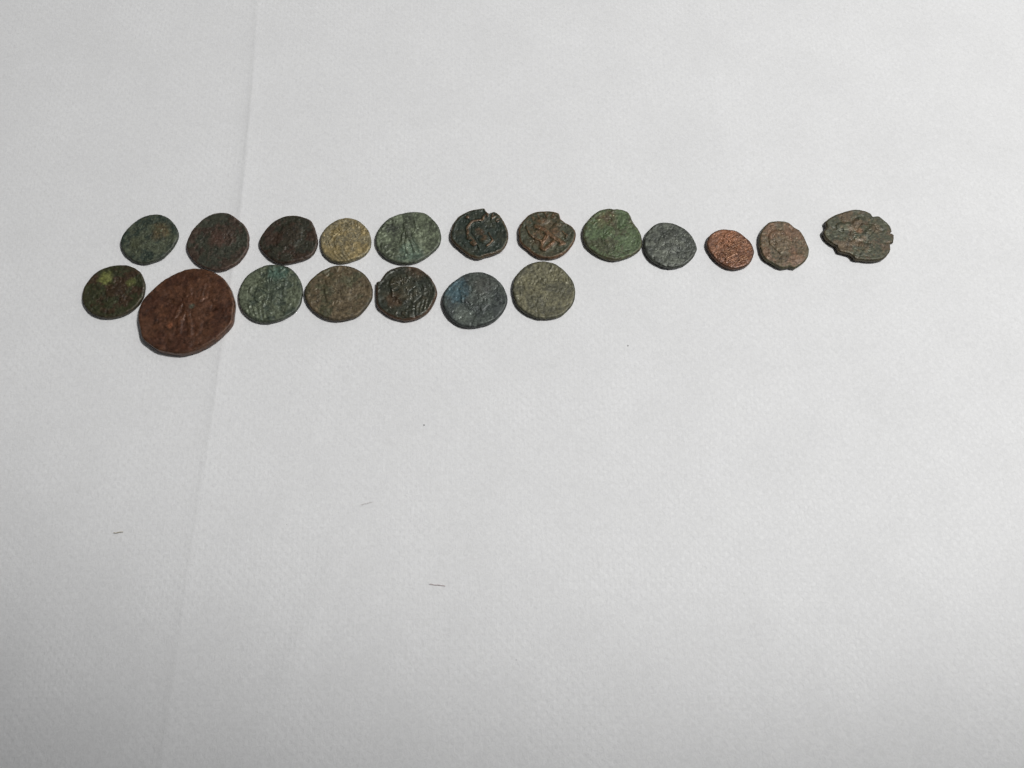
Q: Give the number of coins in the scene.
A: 19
